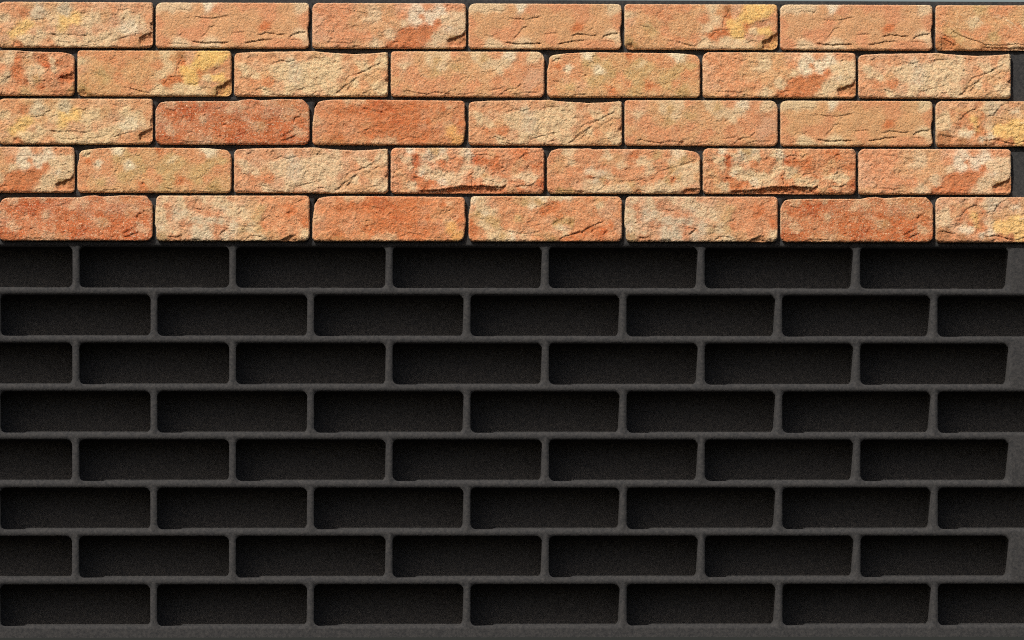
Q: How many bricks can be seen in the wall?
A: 35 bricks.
